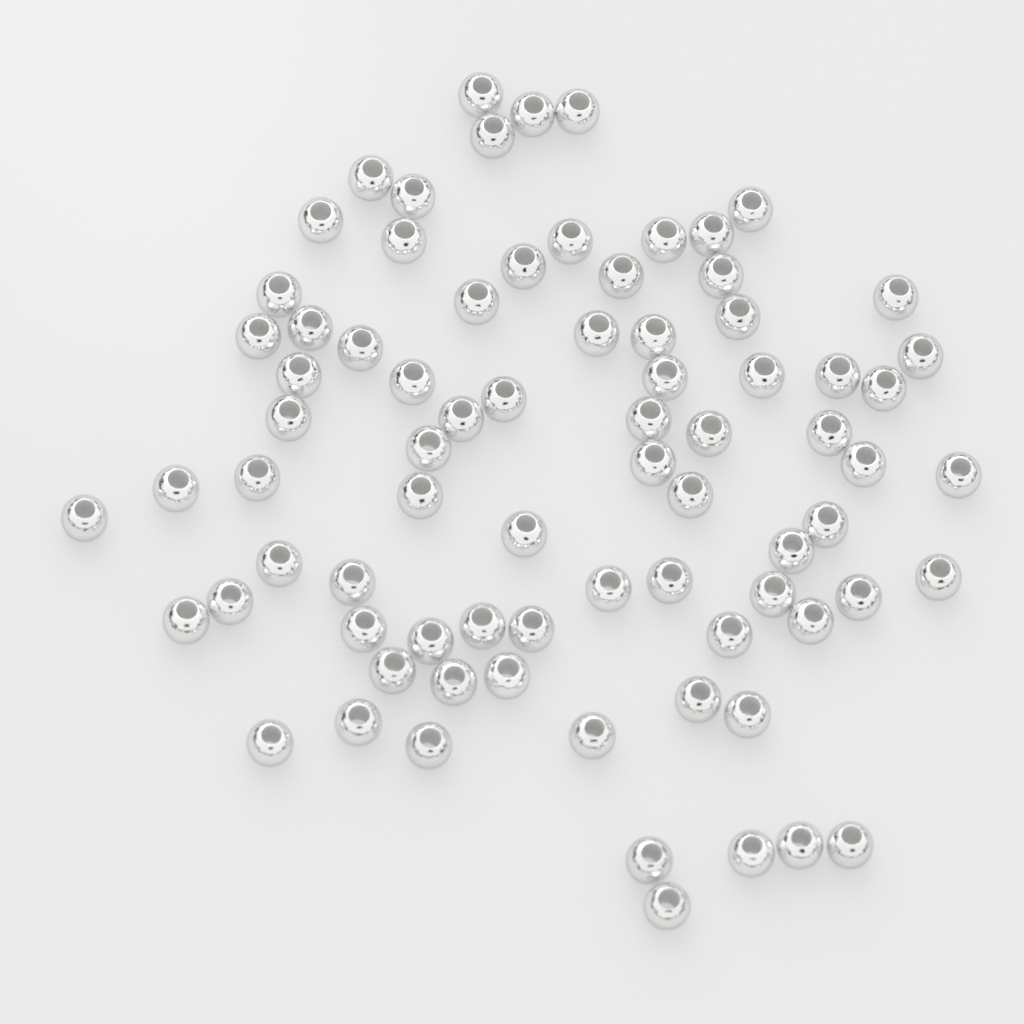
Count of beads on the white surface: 78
